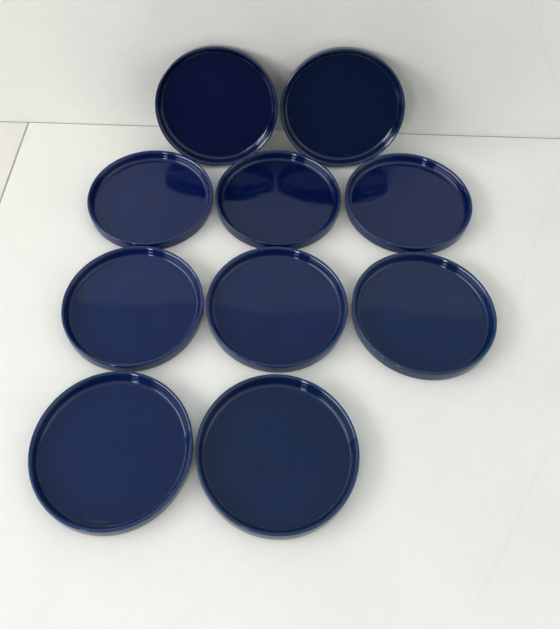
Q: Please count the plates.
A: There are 10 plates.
